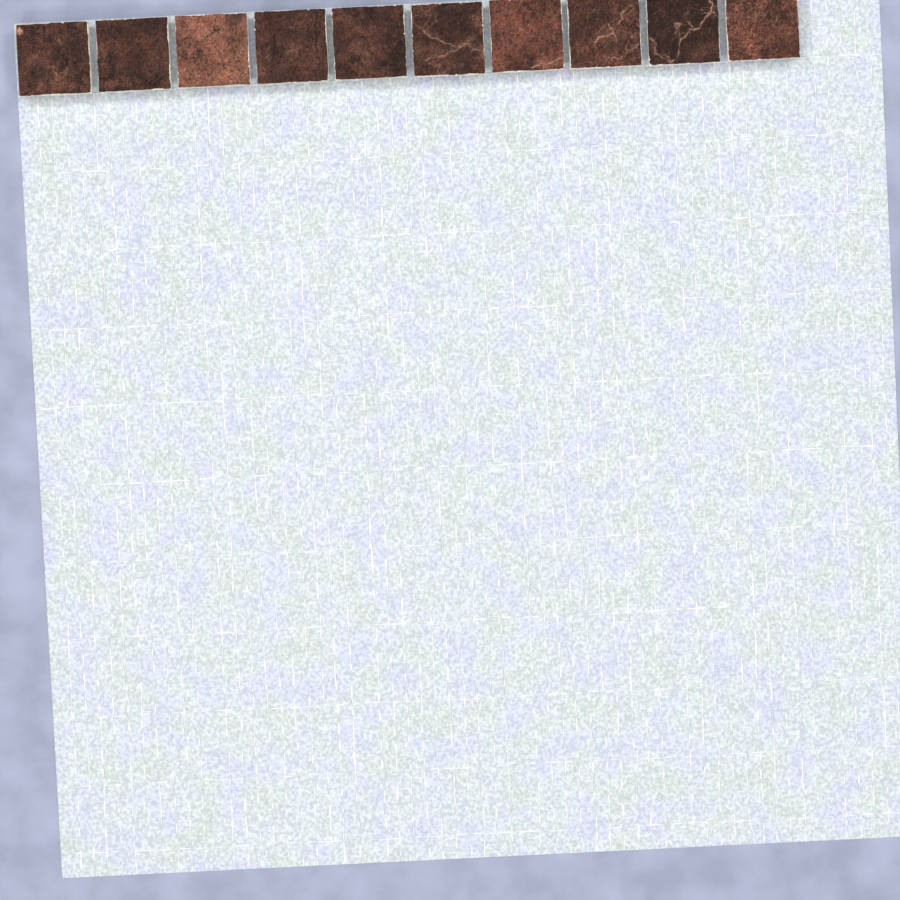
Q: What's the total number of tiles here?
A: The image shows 10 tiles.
